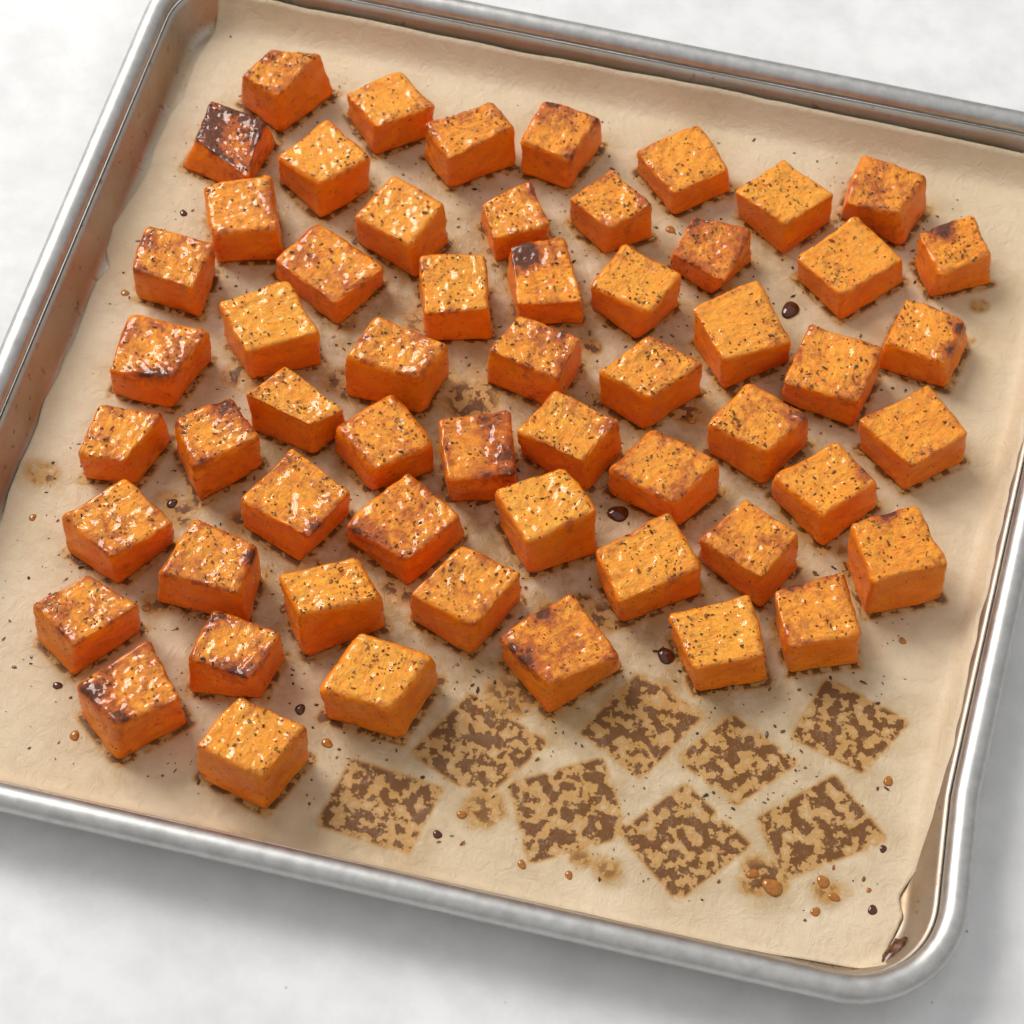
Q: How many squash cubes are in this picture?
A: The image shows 57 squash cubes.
